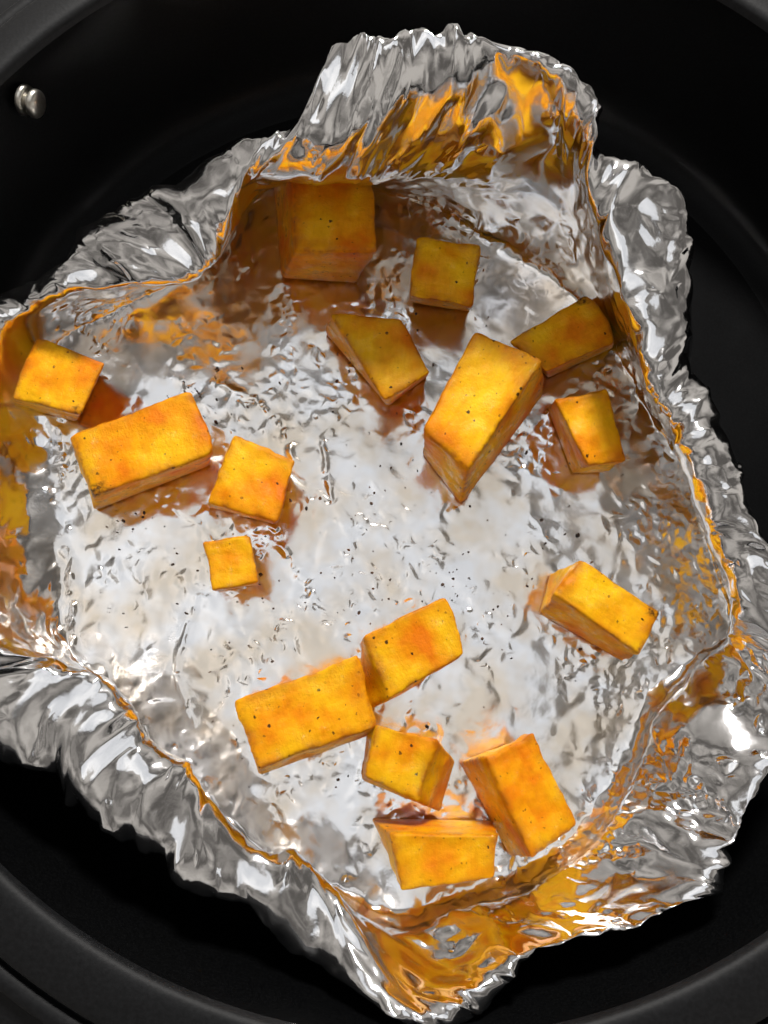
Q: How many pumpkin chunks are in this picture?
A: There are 16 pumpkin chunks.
